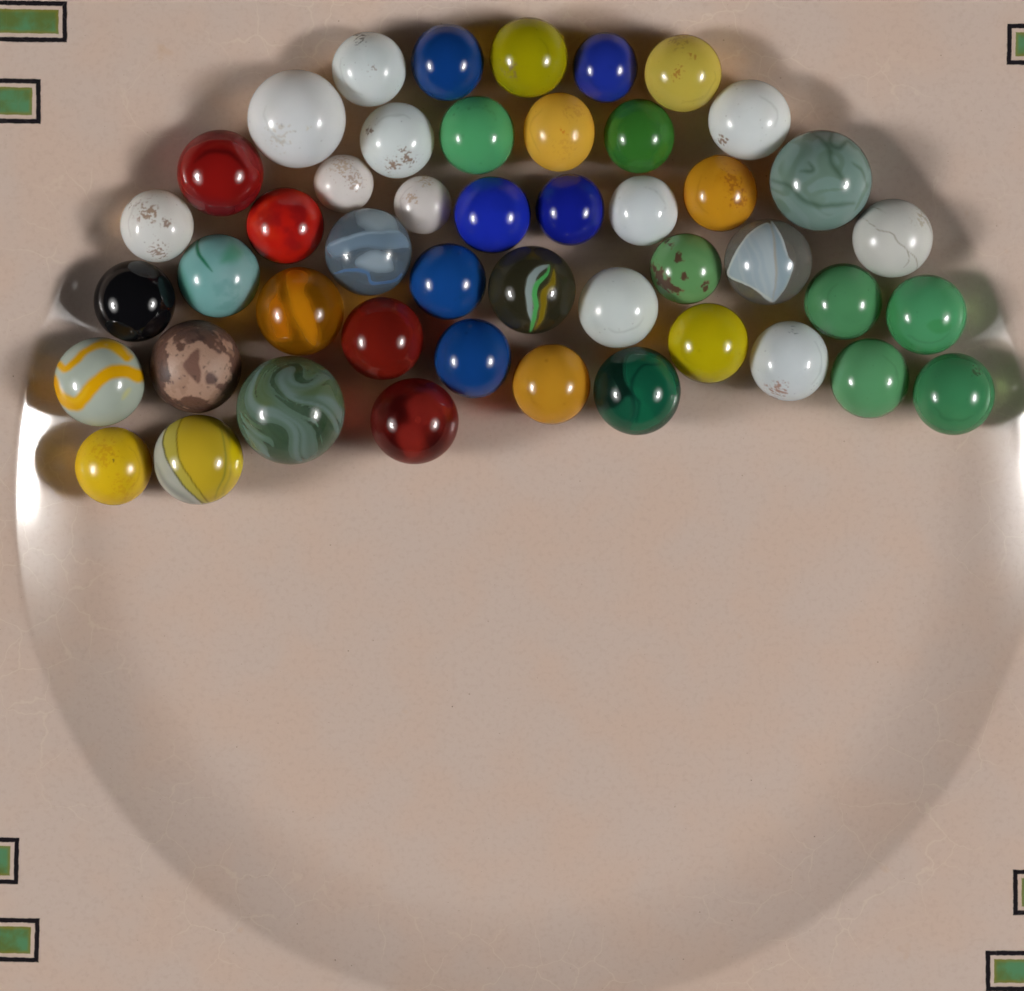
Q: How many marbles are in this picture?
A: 47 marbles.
